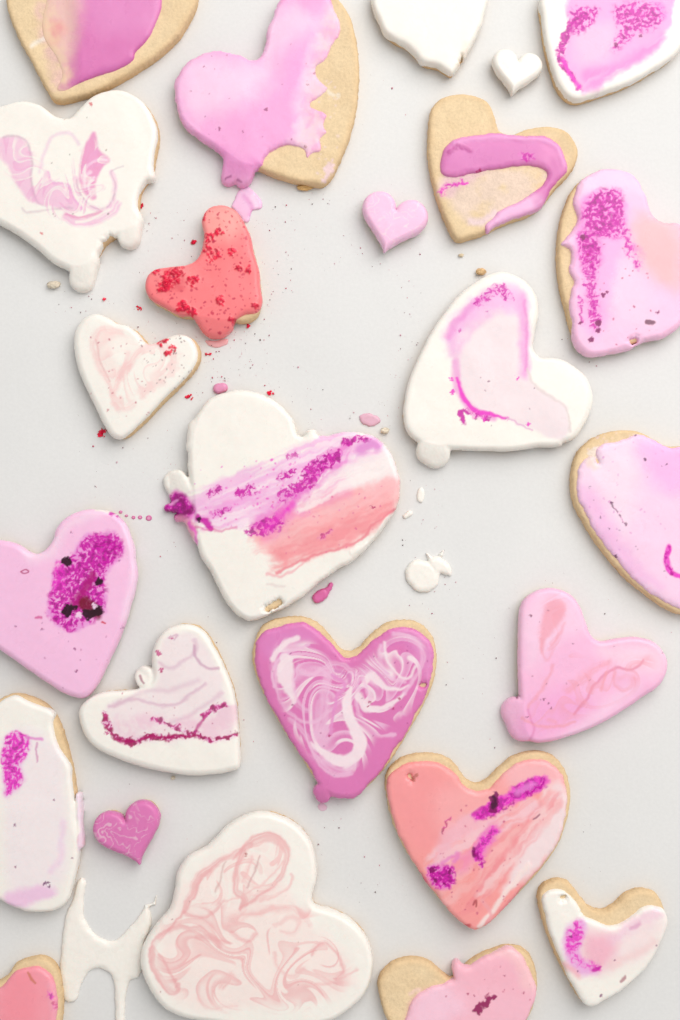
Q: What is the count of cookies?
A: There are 25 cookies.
